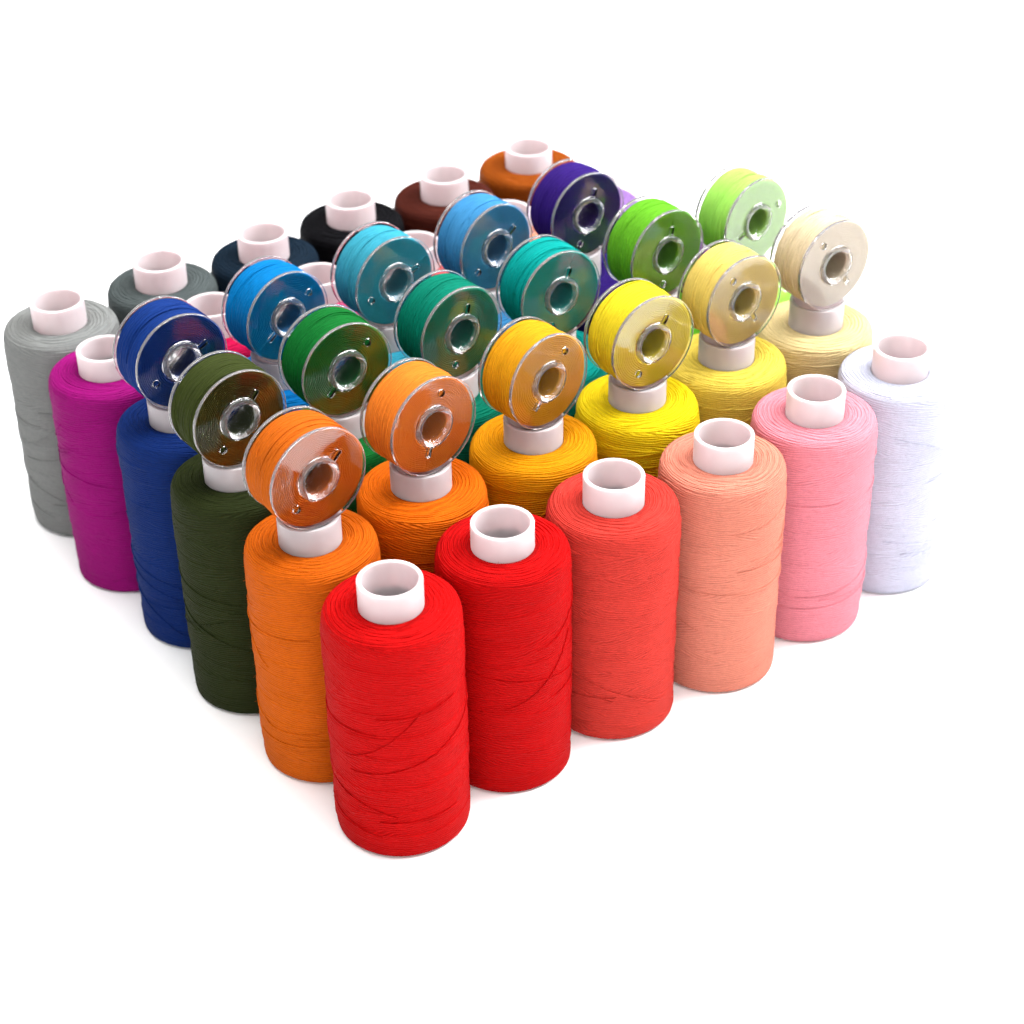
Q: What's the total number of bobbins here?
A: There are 17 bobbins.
